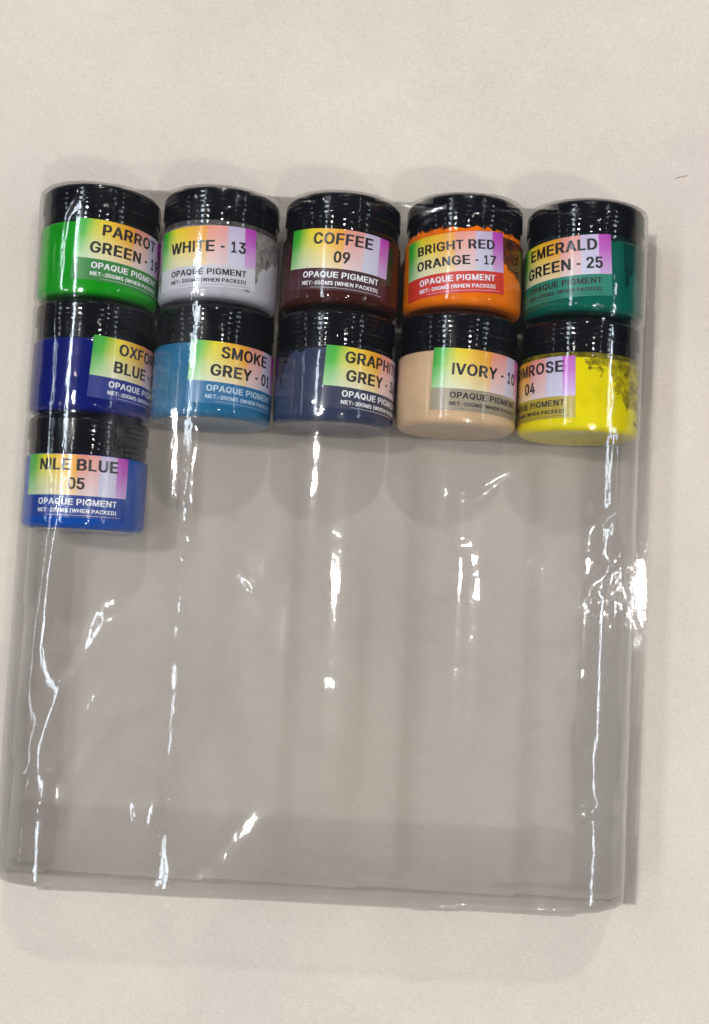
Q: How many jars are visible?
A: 11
